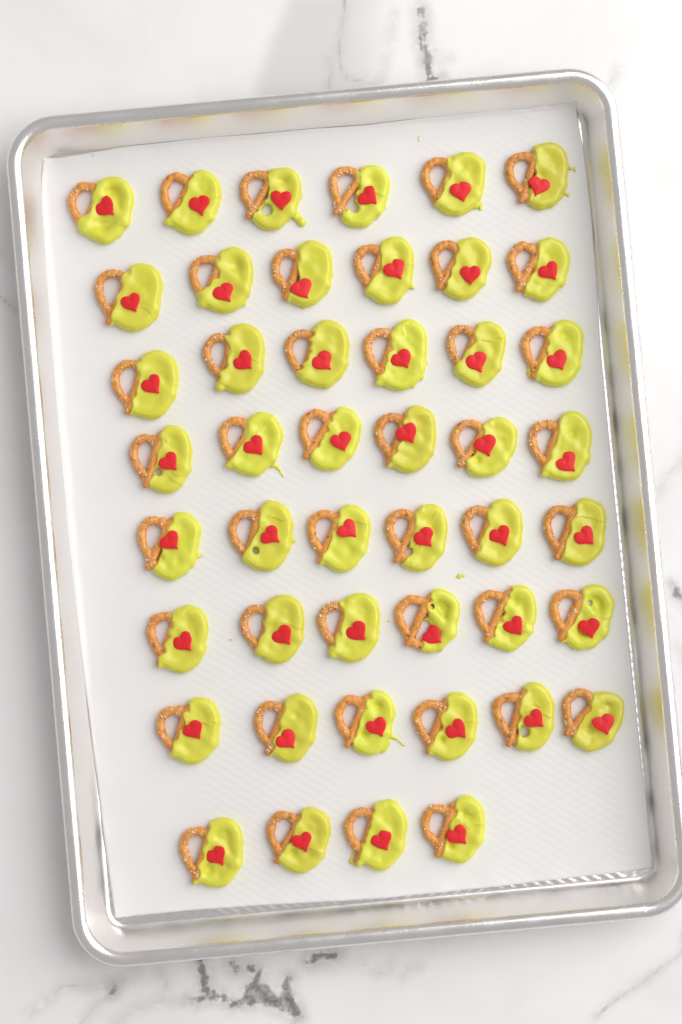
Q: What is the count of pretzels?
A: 46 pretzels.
